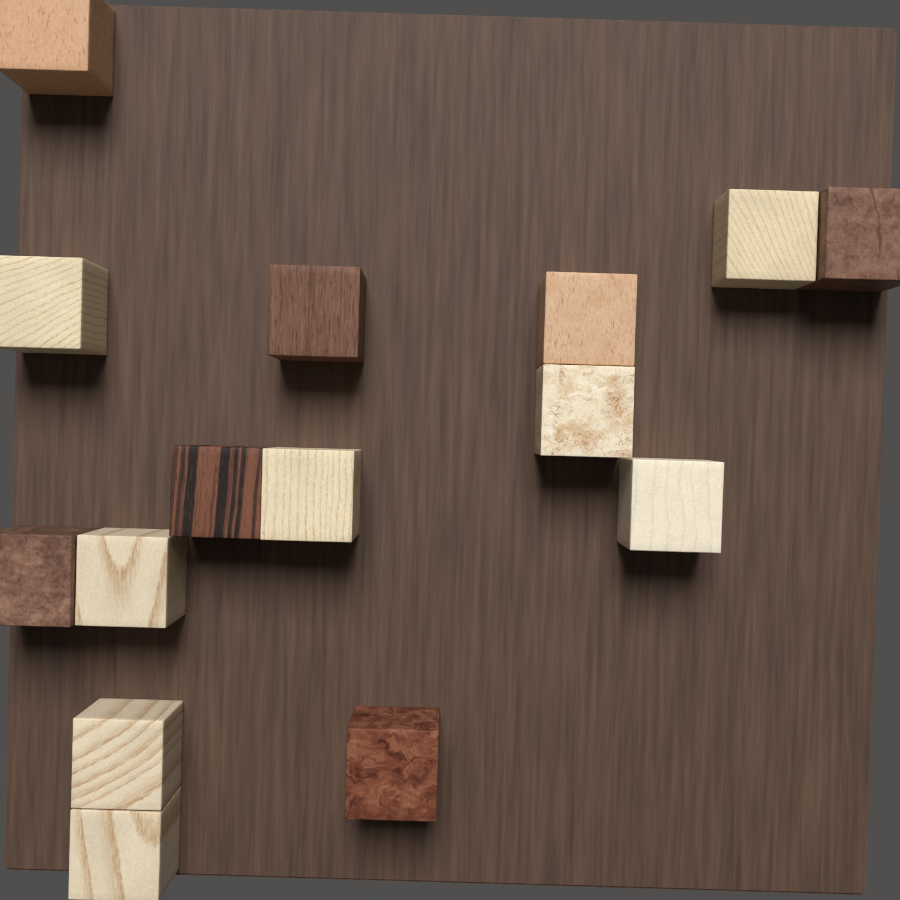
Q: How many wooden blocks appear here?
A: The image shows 15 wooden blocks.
